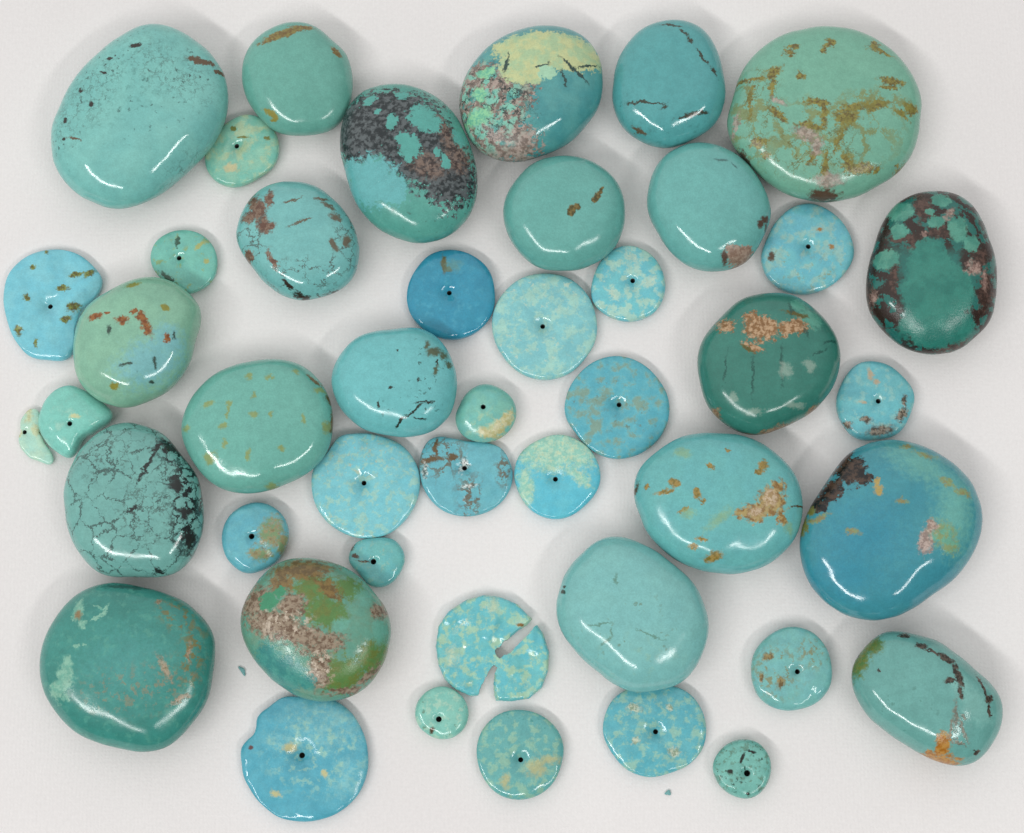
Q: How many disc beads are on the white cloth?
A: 24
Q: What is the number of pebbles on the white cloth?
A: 21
